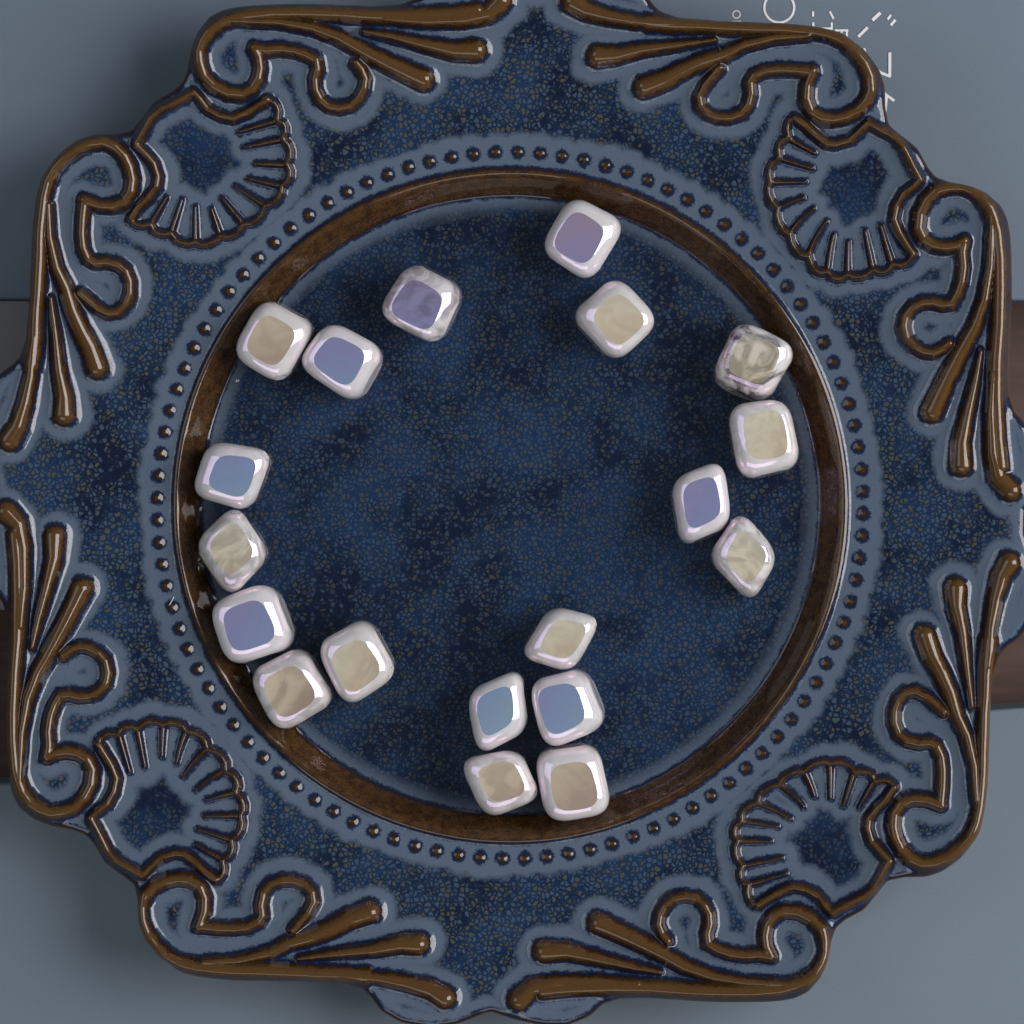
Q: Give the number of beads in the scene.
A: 19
